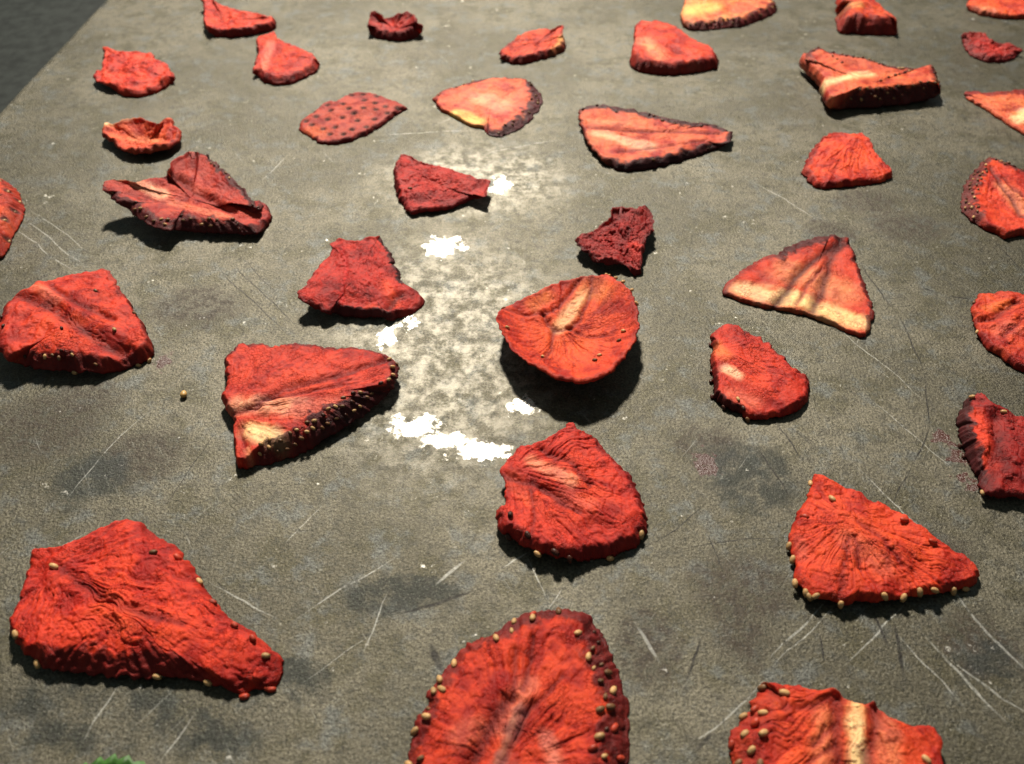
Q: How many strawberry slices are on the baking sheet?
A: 35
